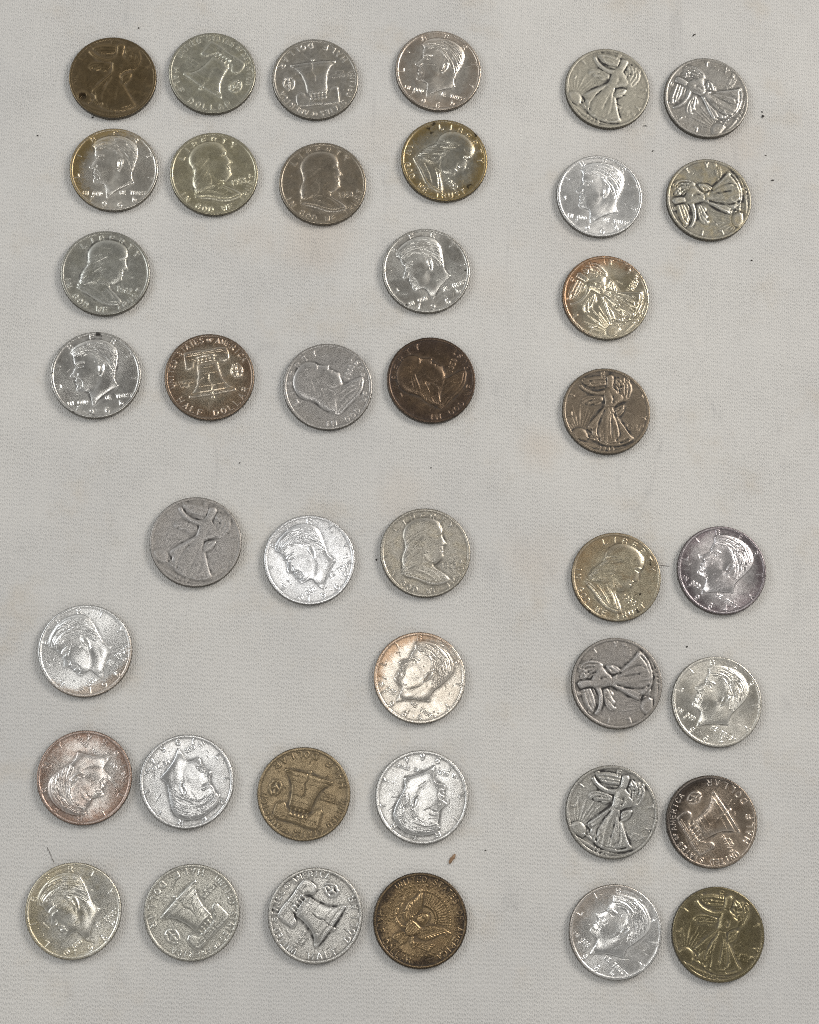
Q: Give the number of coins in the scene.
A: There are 41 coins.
